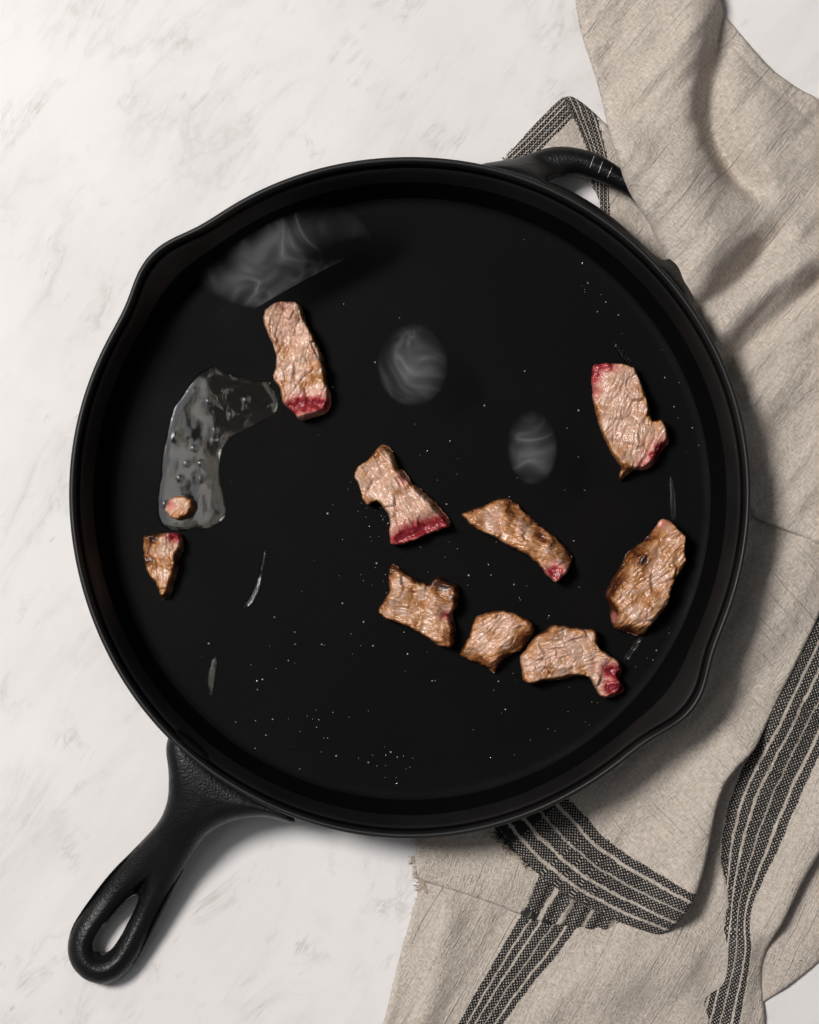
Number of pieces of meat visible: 10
